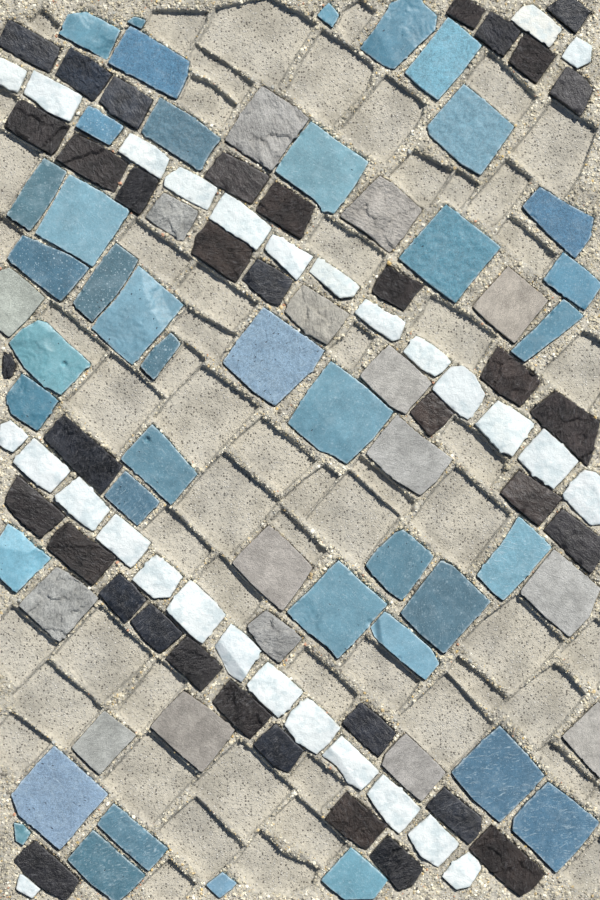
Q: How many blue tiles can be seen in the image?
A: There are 40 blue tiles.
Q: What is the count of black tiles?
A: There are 36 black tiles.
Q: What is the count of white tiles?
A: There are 29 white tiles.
